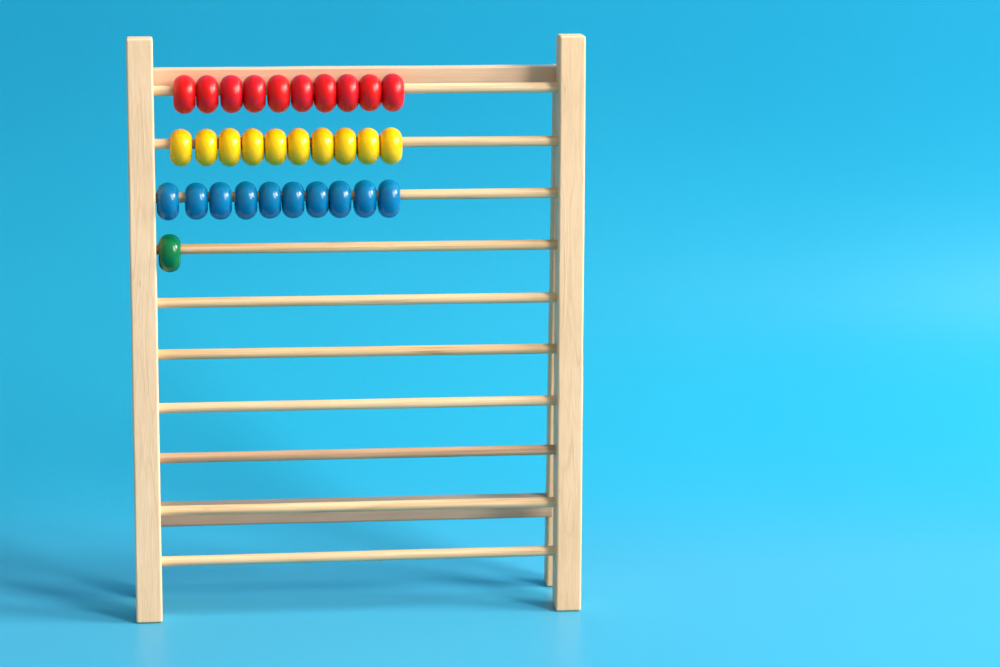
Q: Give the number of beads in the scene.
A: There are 31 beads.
